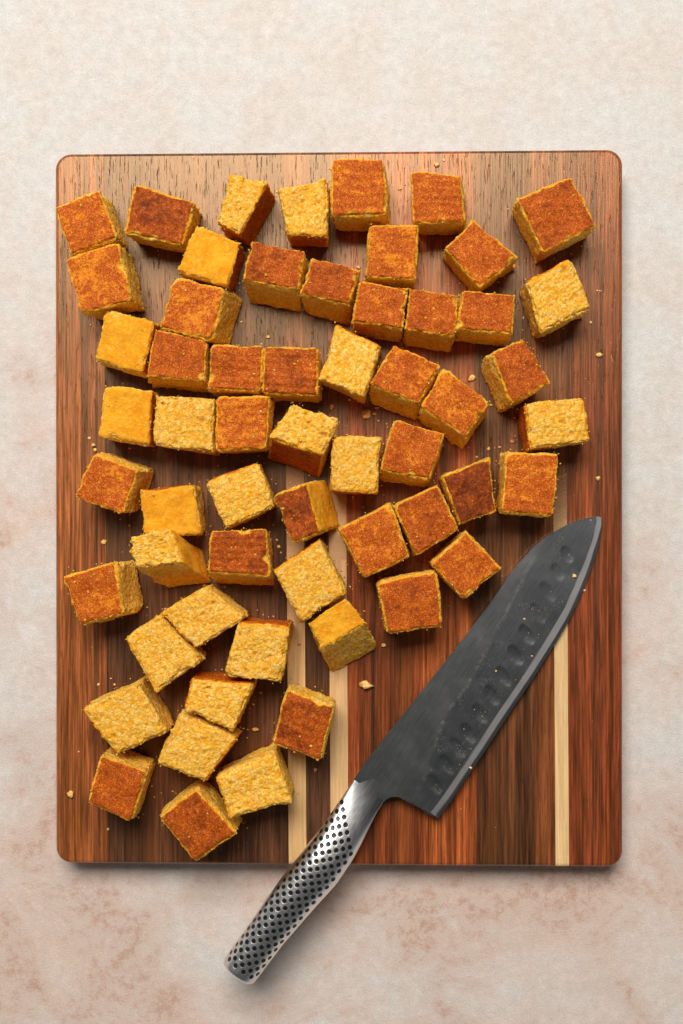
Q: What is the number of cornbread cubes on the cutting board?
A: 58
